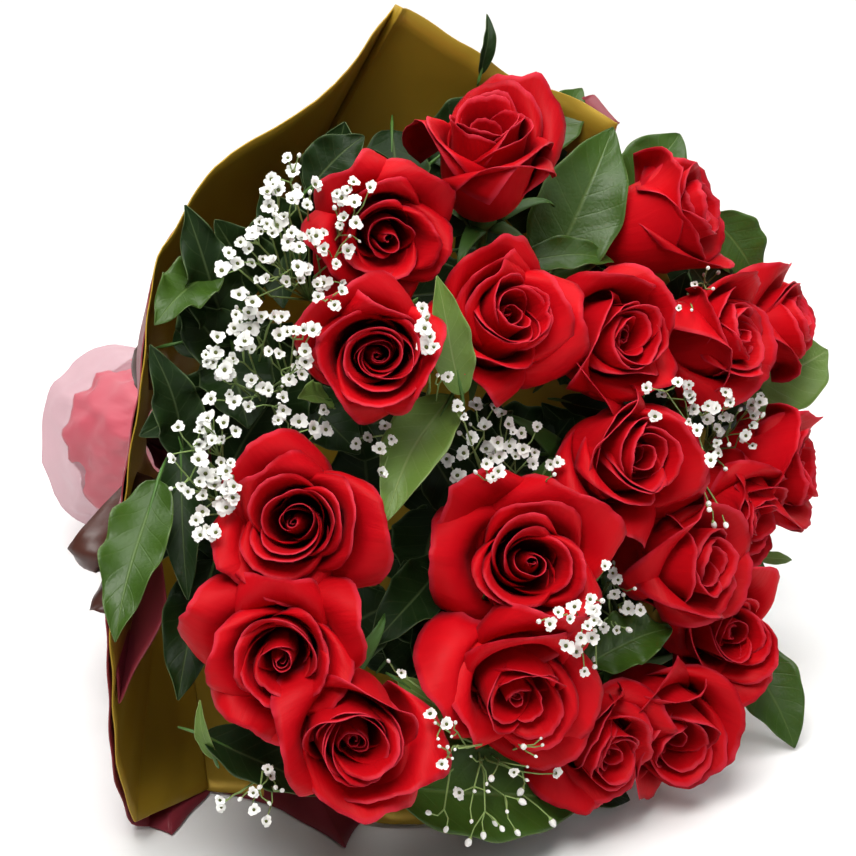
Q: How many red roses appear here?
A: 20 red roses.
